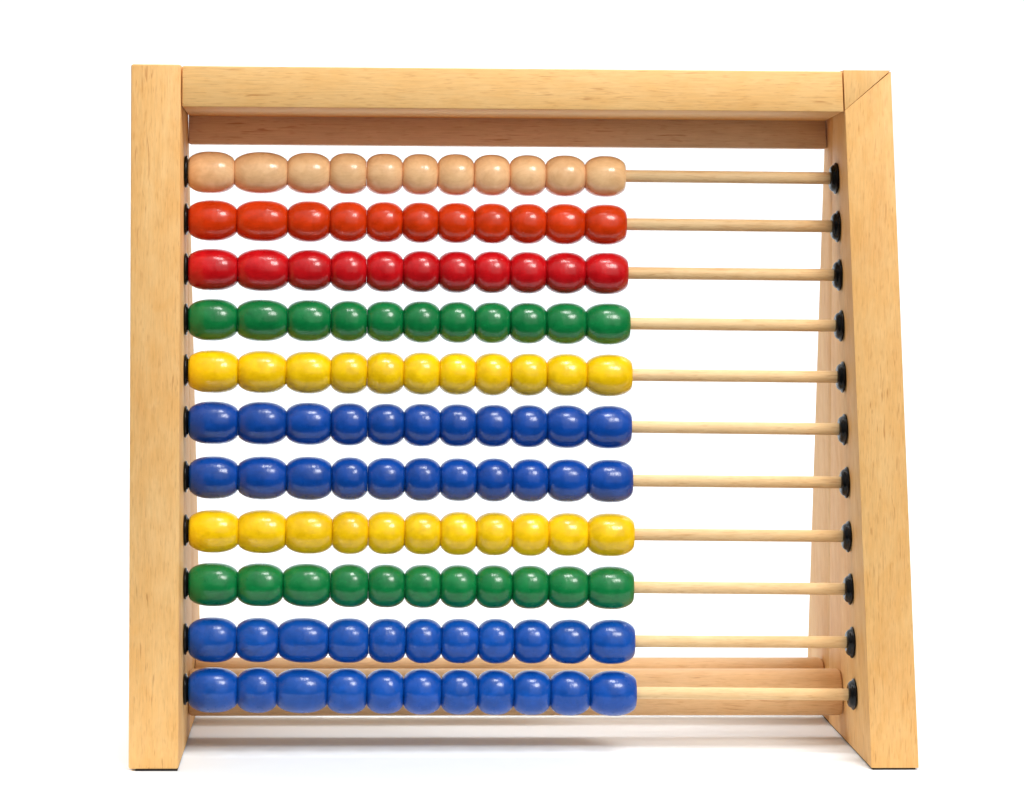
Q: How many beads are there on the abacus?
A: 121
